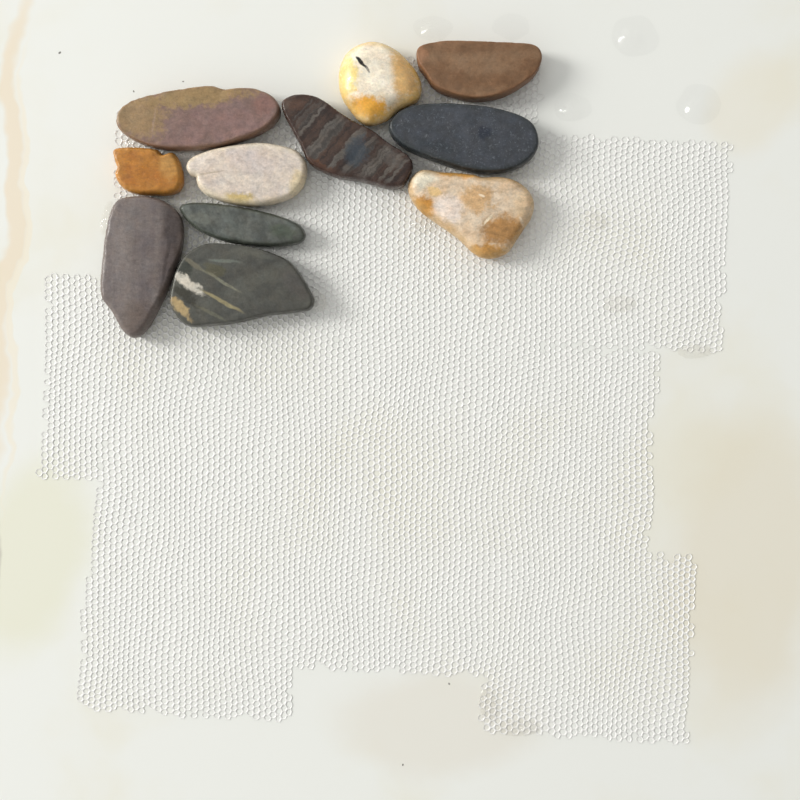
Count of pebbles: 11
